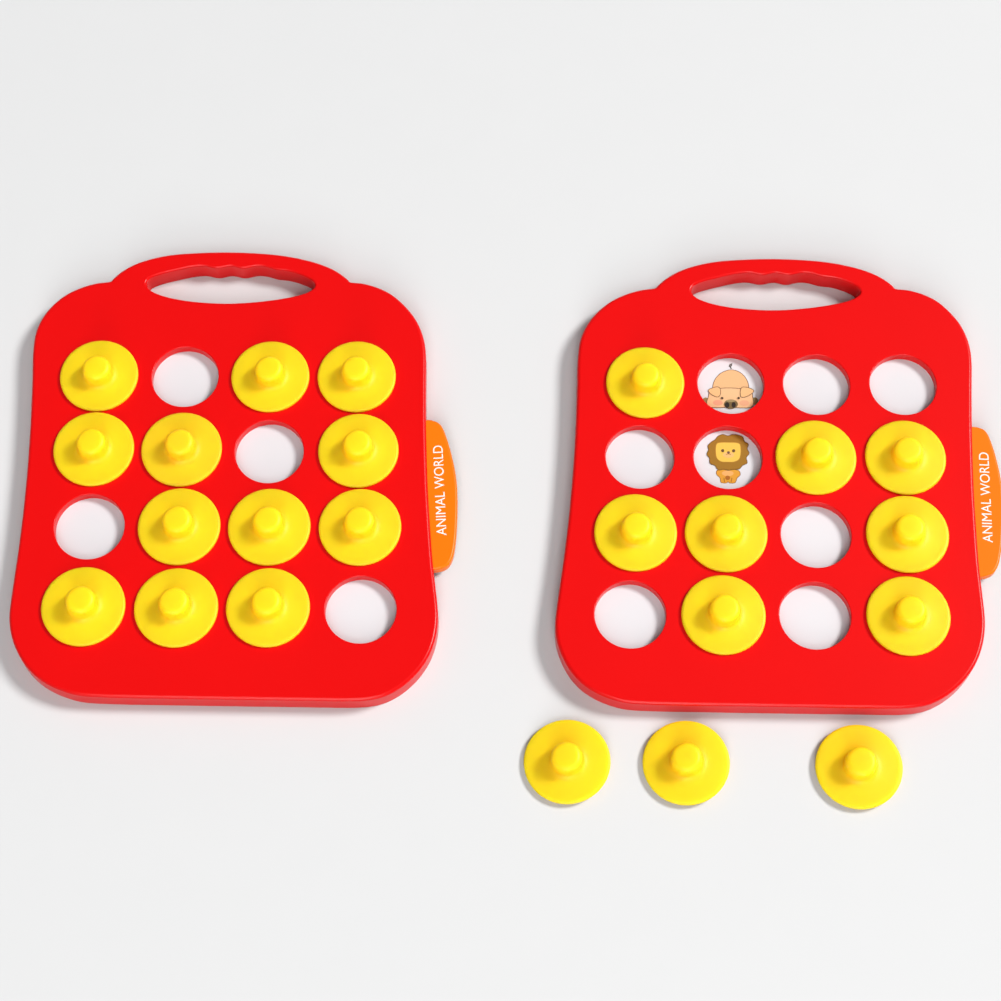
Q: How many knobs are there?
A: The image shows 23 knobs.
